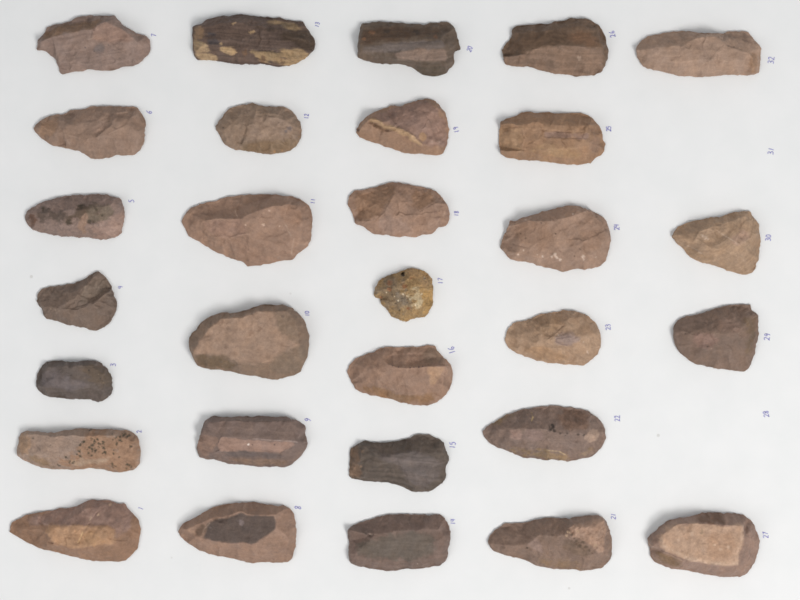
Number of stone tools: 30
